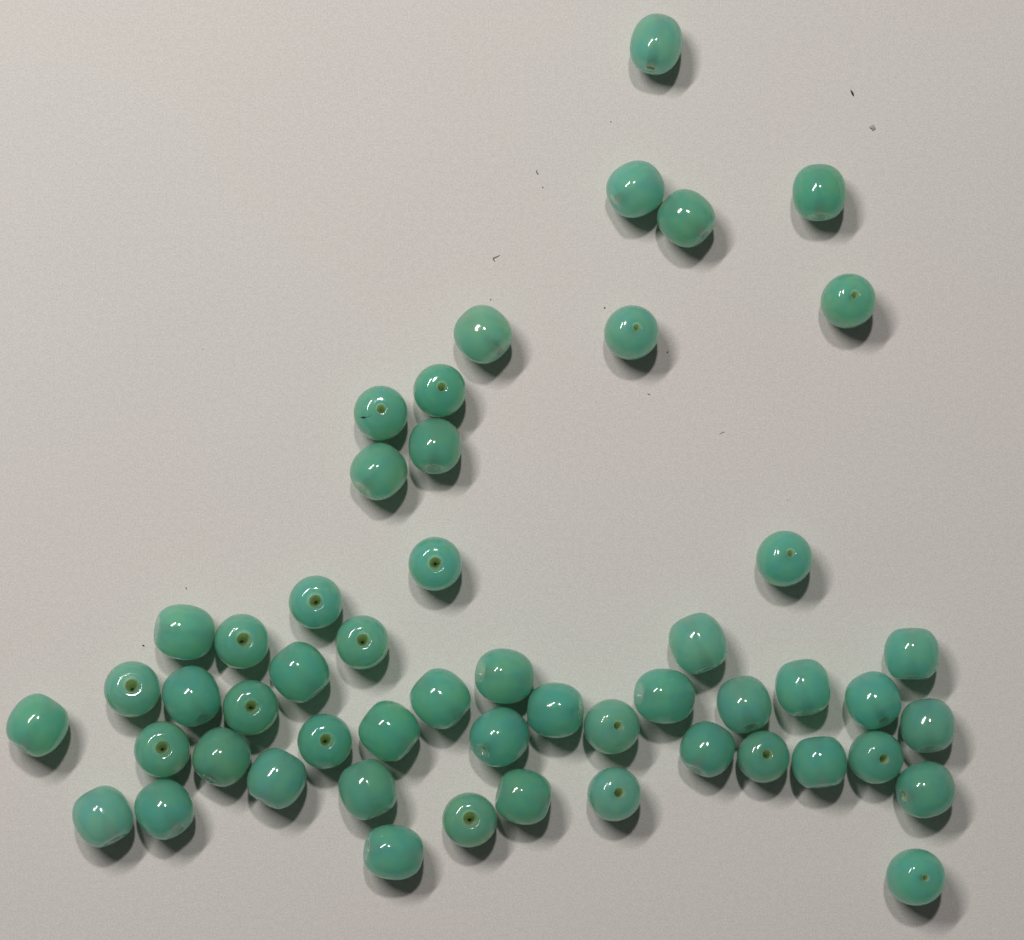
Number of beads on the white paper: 52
